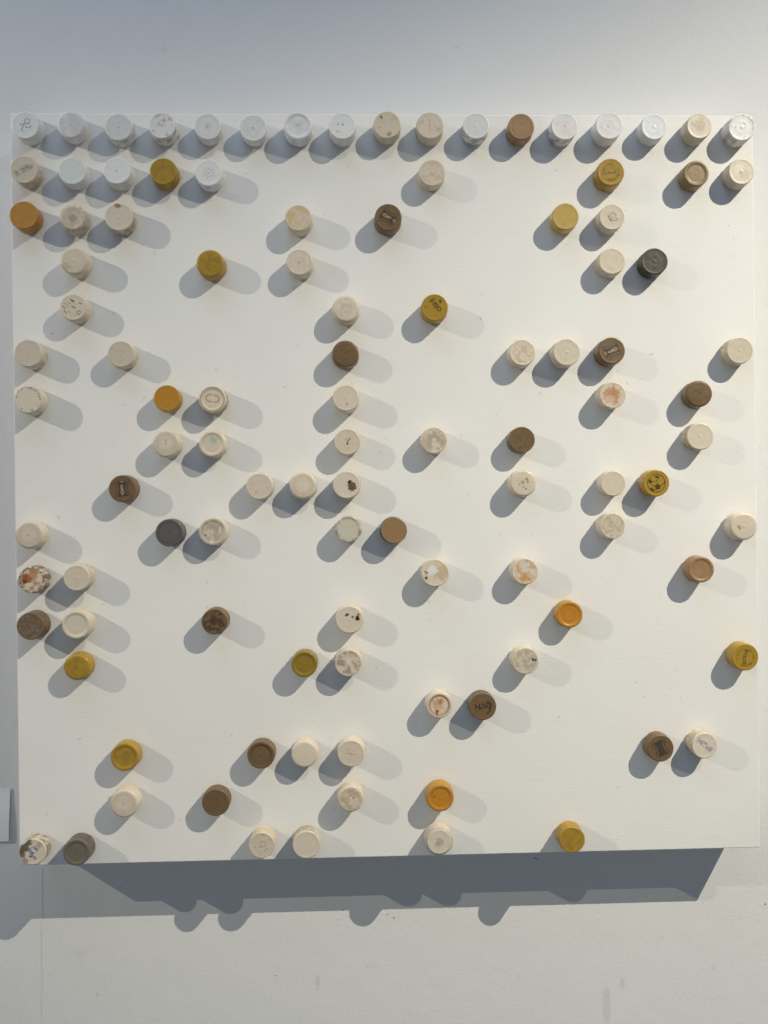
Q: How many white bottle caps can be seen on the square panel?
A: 16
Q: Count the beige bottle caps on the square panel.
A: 57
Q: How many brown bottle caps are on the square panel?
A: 19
